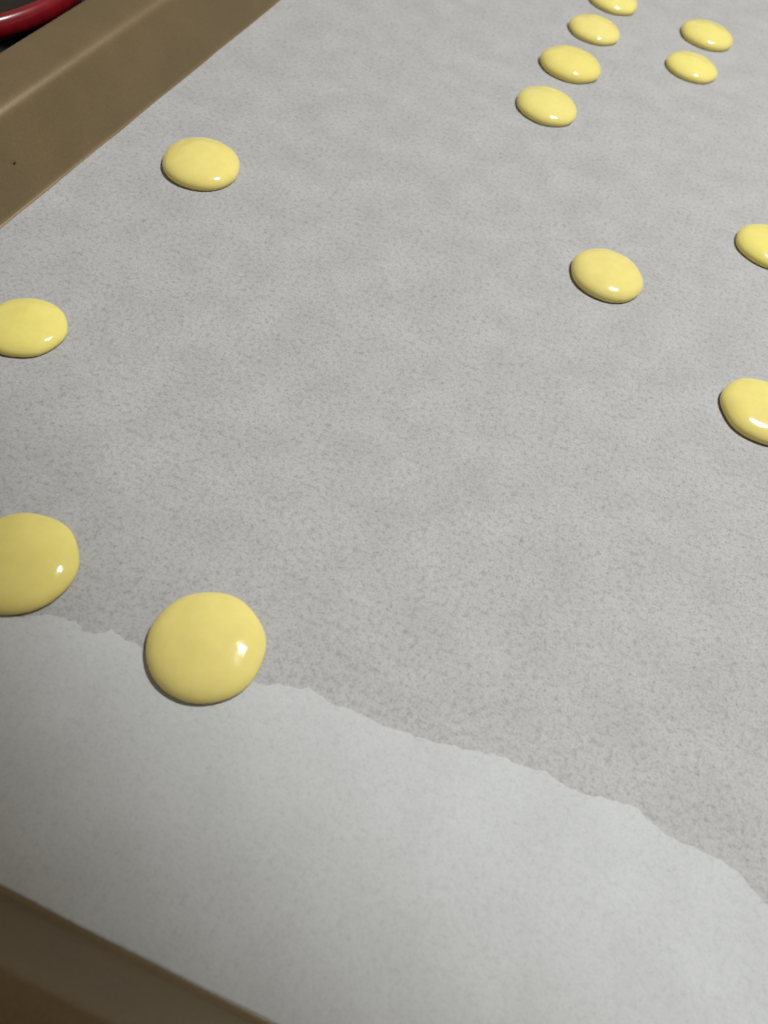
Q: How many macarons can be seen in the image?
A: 13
